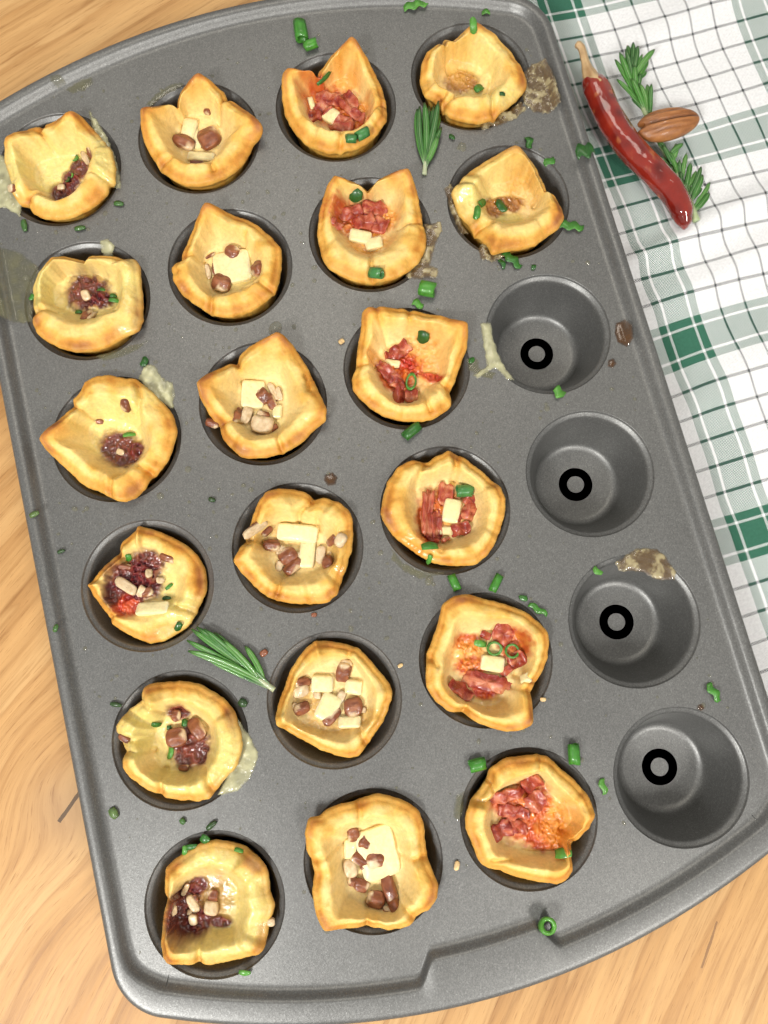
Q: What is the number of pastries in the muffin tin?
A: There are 20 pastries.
